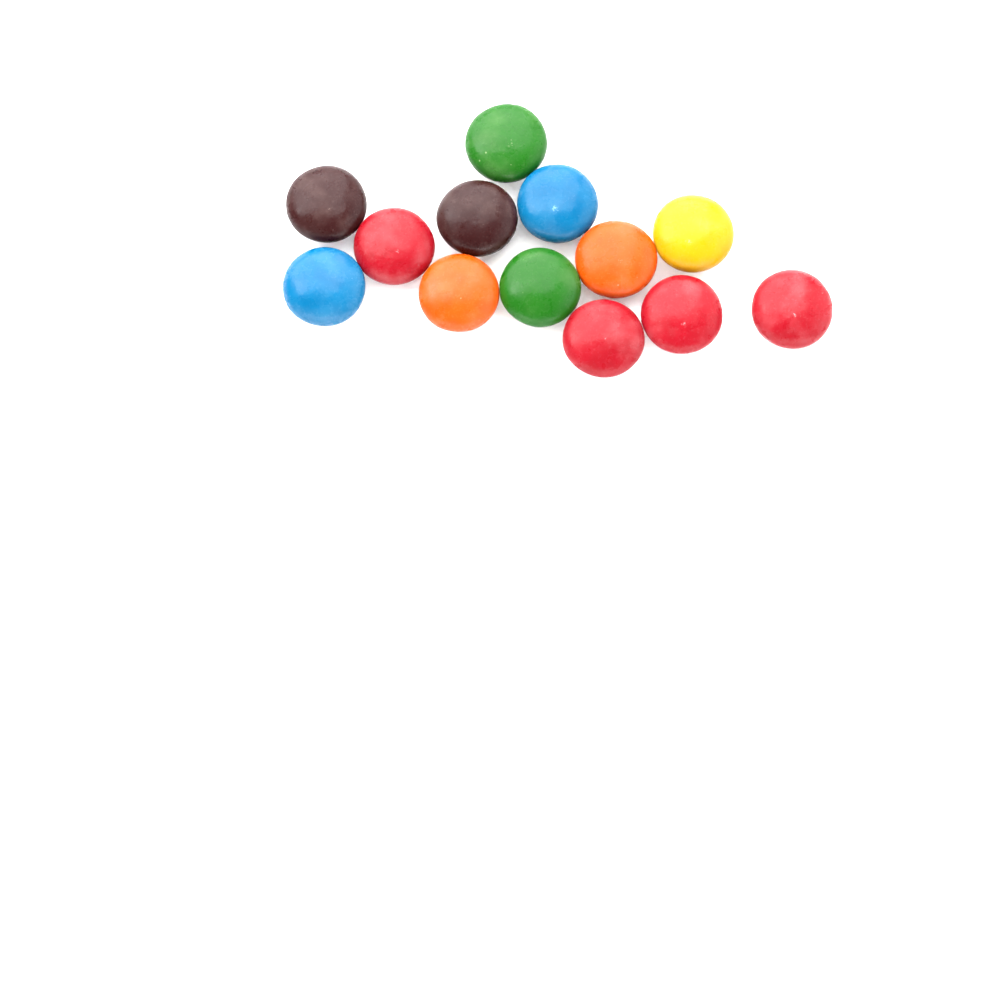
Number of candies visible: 13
